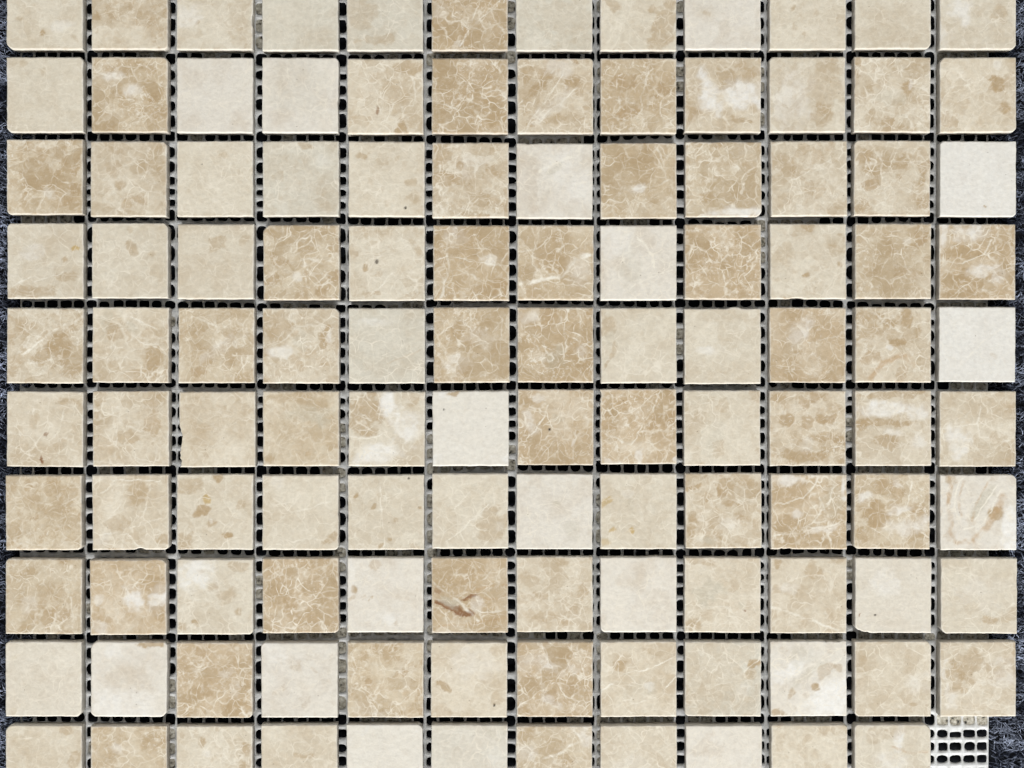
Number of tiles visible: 119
